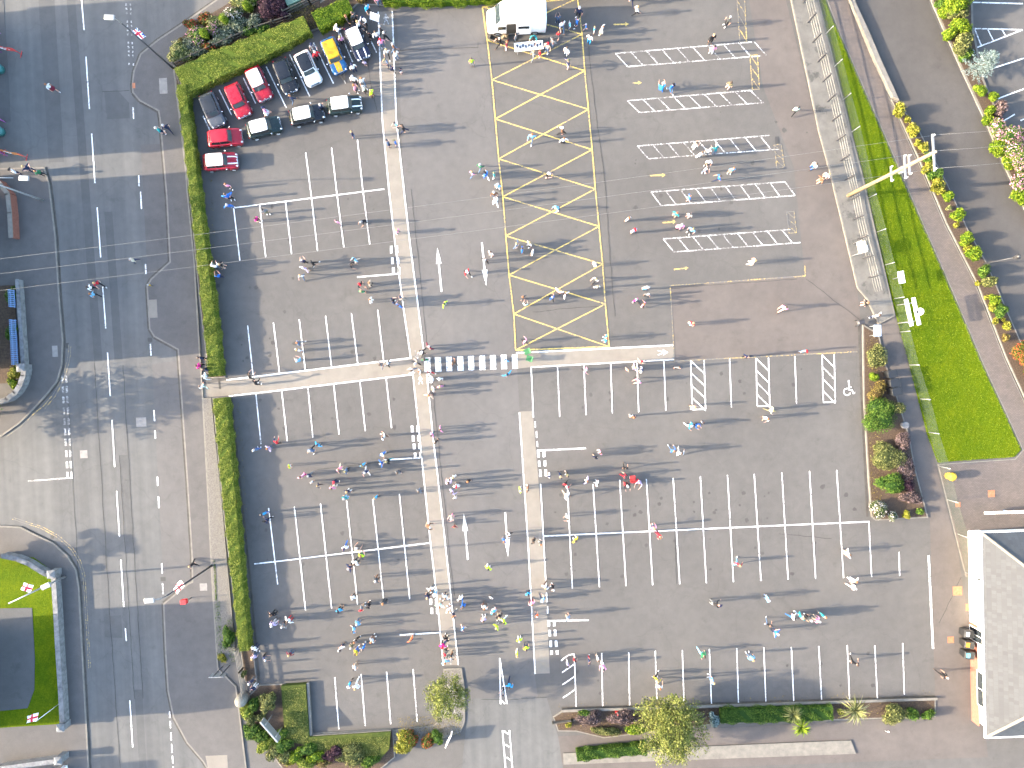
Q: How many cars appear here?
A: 12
